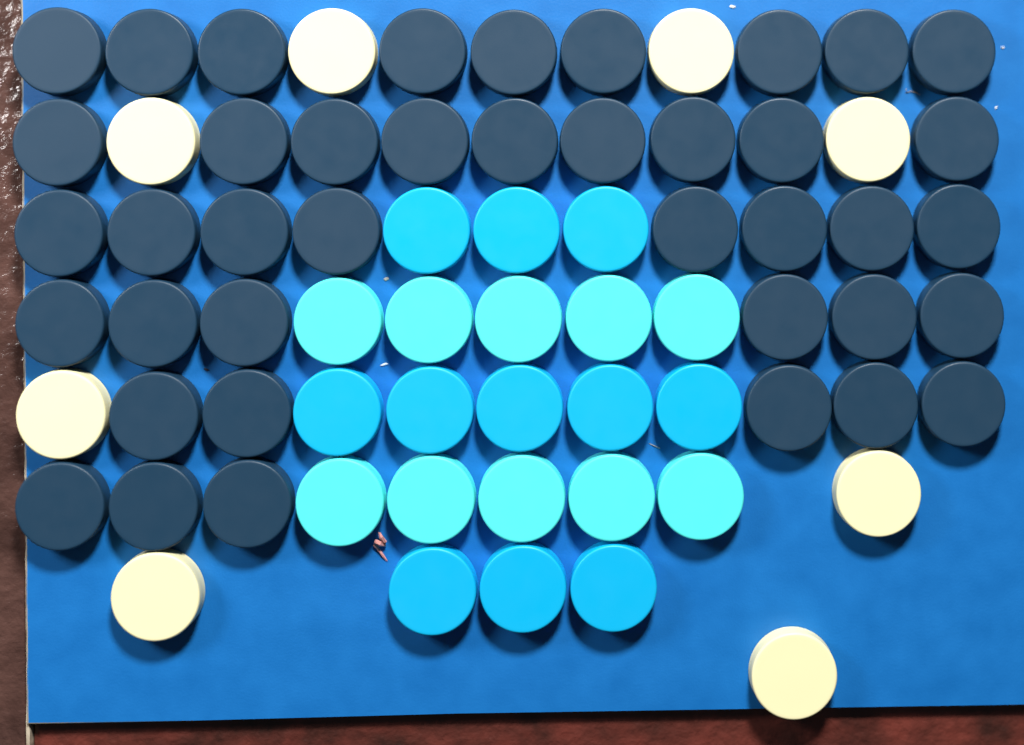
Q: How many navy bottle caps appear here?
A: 40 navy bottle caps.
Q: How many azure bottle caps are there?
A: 11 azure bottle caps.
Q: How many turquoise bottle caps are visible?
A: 10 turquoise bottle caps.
